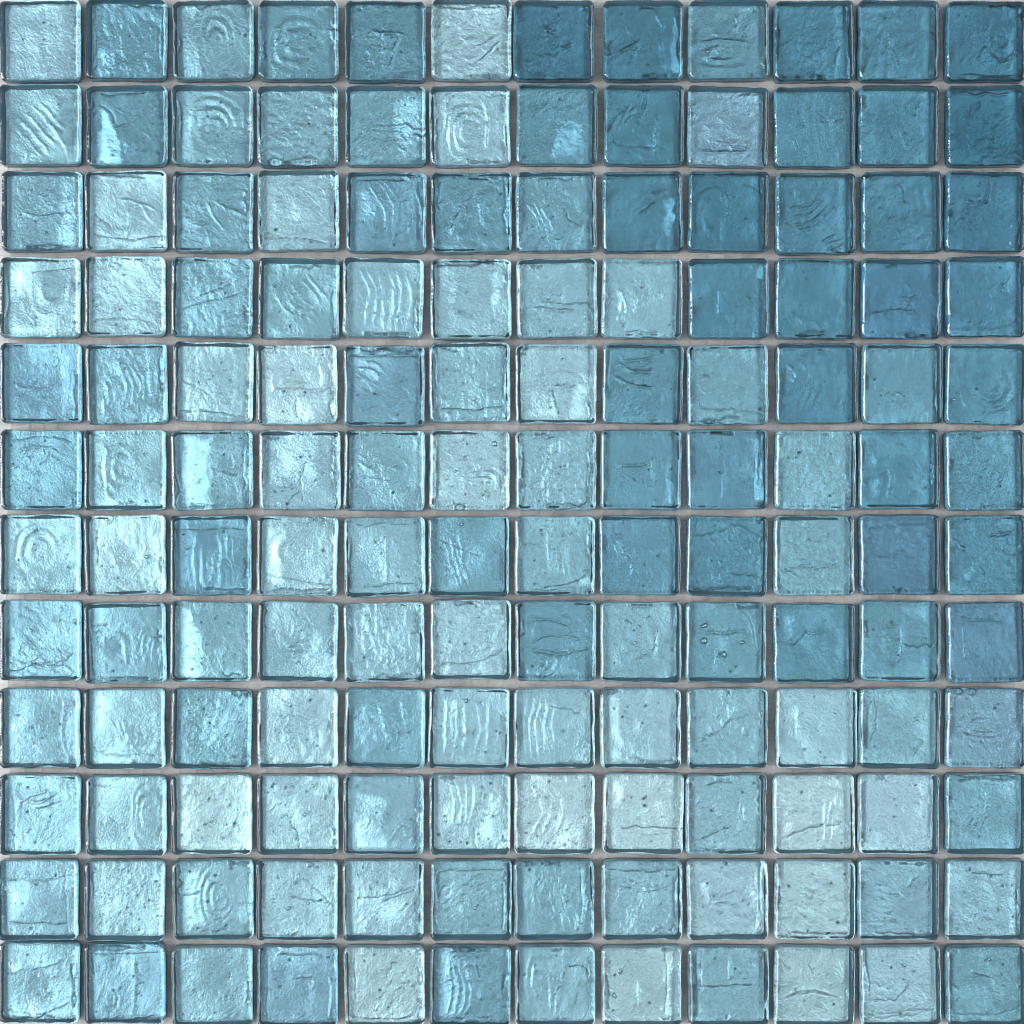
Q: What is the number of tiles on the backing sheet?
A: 144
